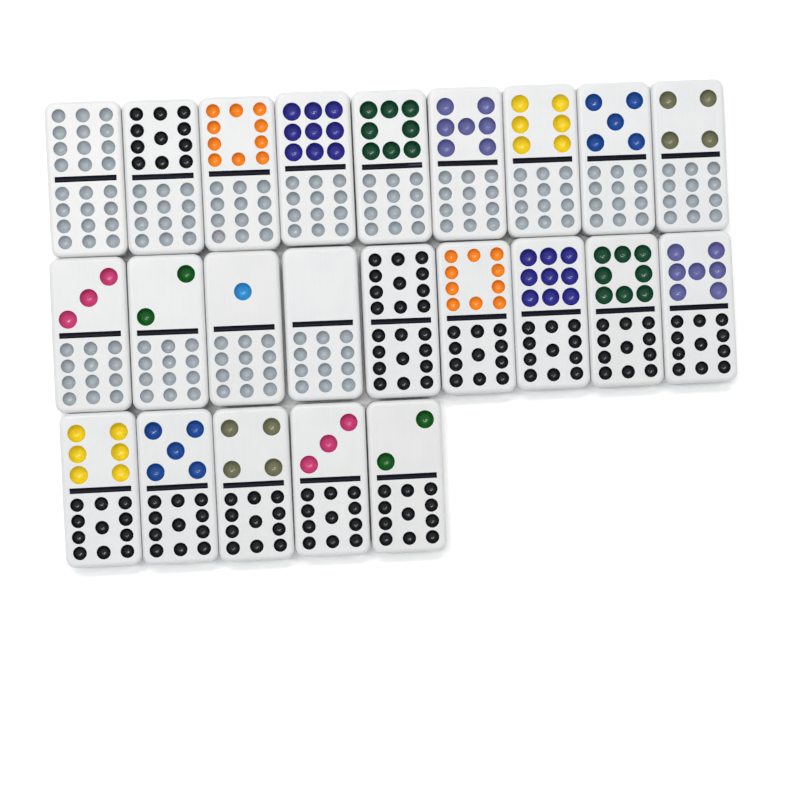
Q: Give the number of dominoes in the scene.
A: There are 23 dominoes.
